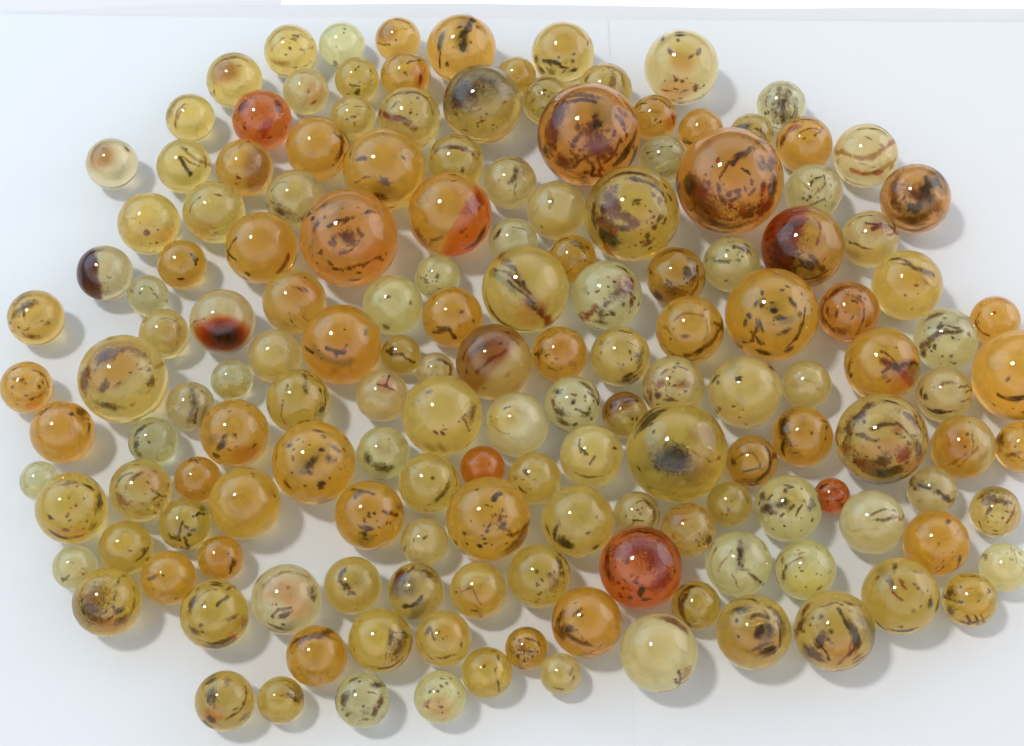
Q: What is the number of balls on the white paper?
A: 157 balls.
